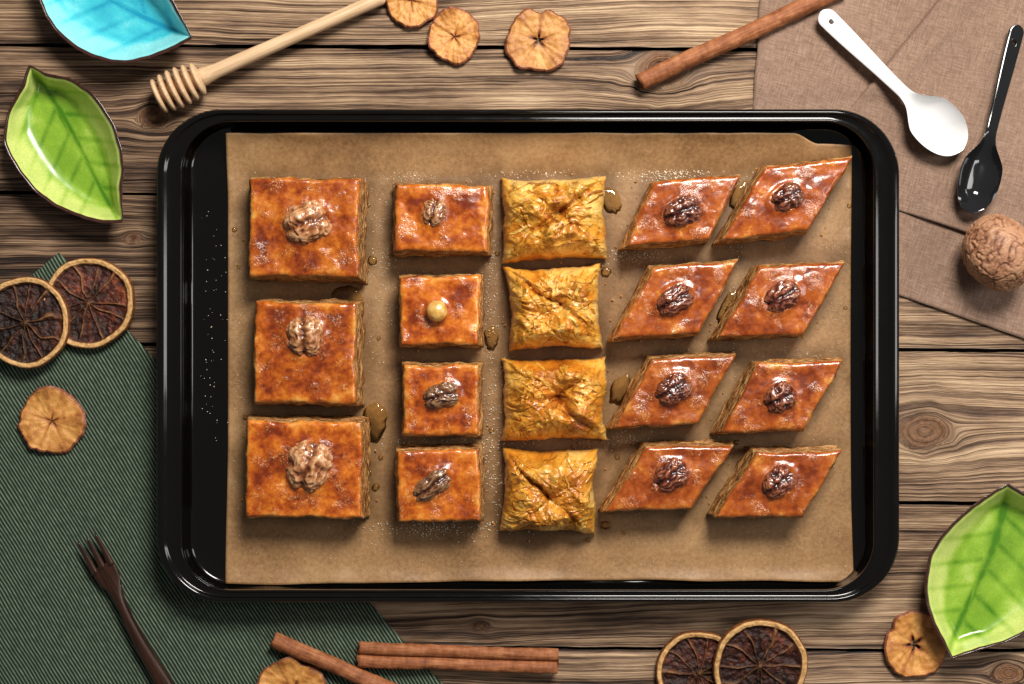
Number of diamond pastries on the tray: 8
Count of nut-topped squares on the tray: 7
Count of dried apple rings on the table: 6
